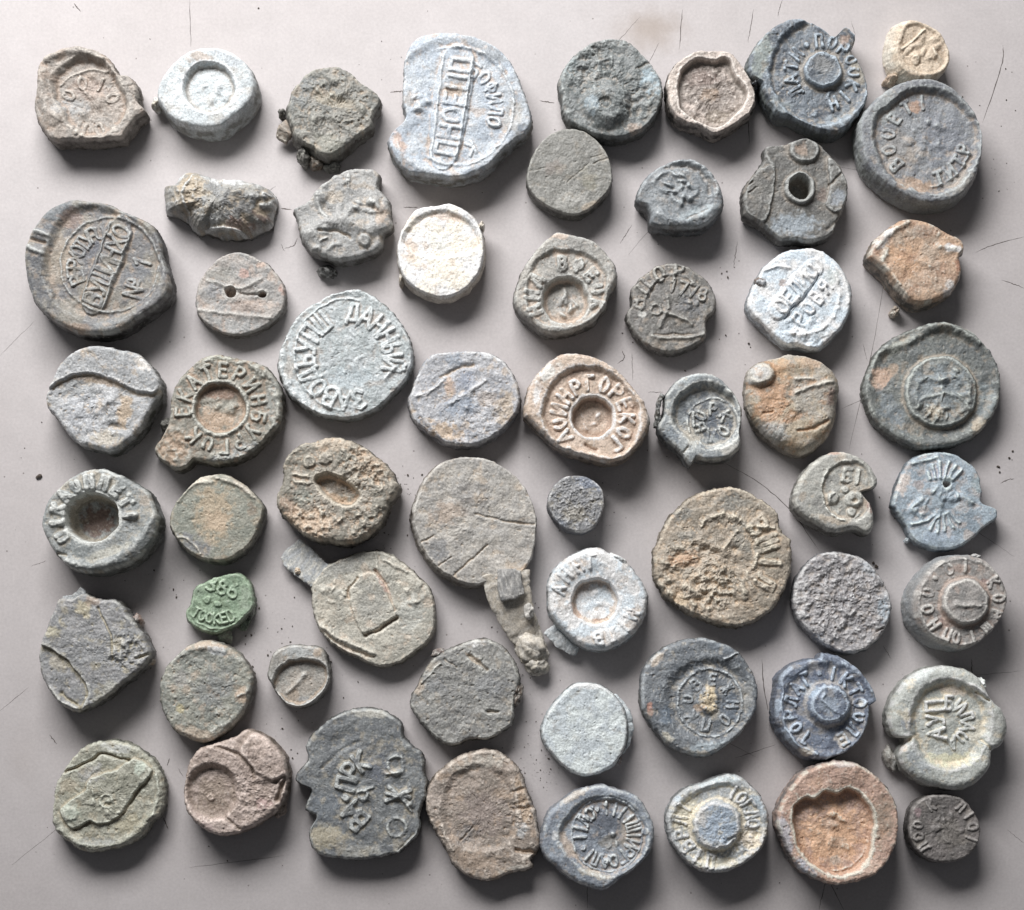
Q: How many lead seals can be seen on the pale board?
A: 58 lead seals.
